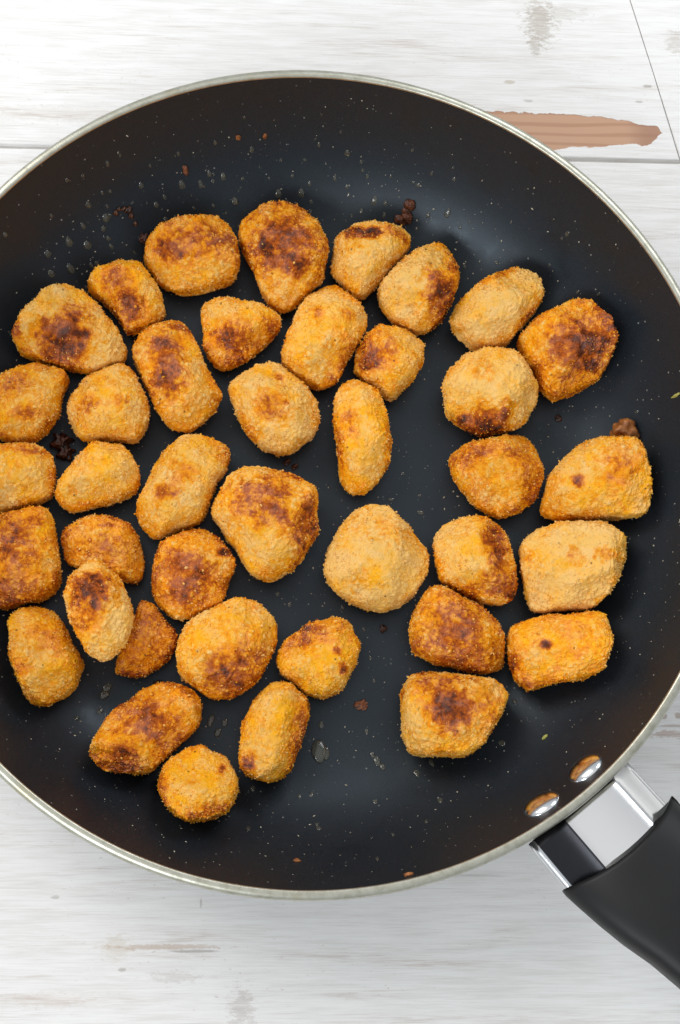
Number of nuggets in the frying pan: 40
